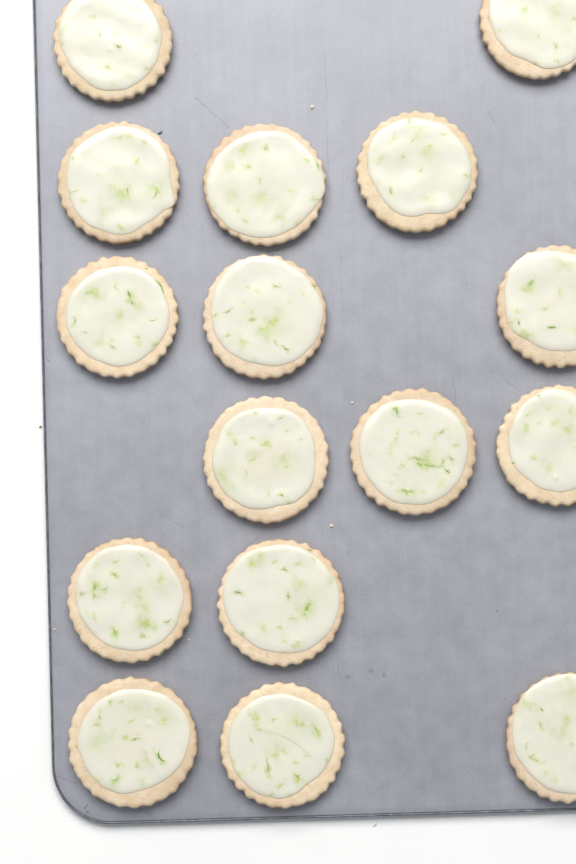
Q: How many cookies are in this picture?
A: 16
